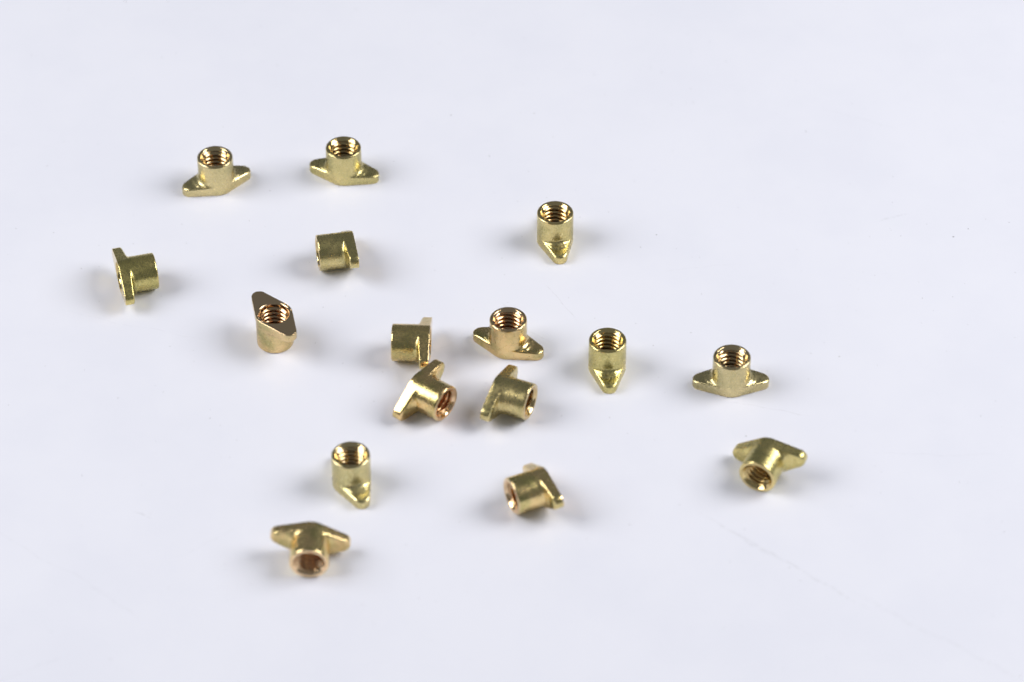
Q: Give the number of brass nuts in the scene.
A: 16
